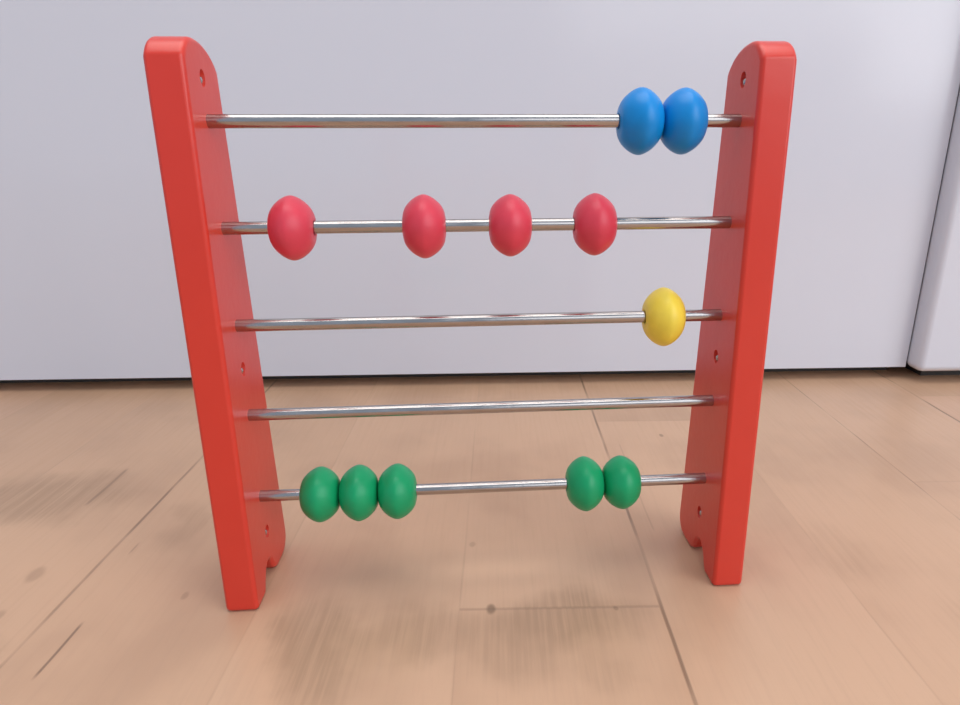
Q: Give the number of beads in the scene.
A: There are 12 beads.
